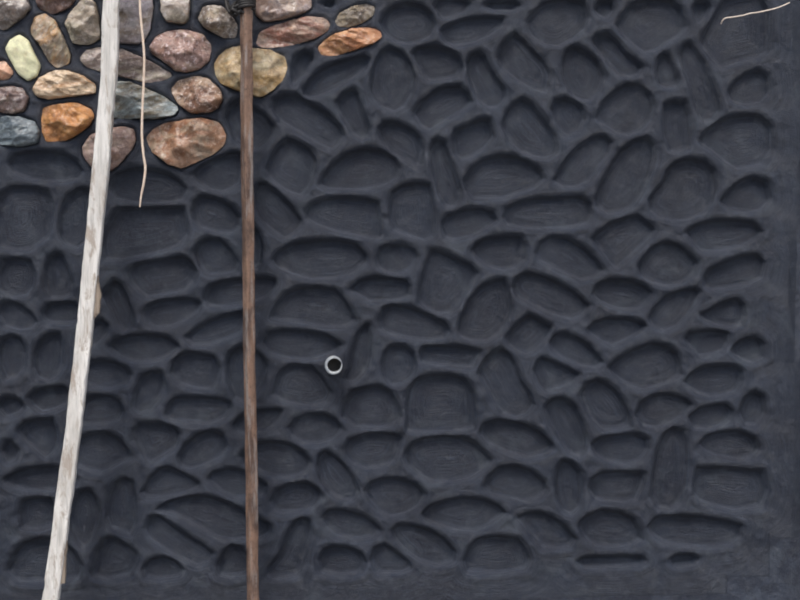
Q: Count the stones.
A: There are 24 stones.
